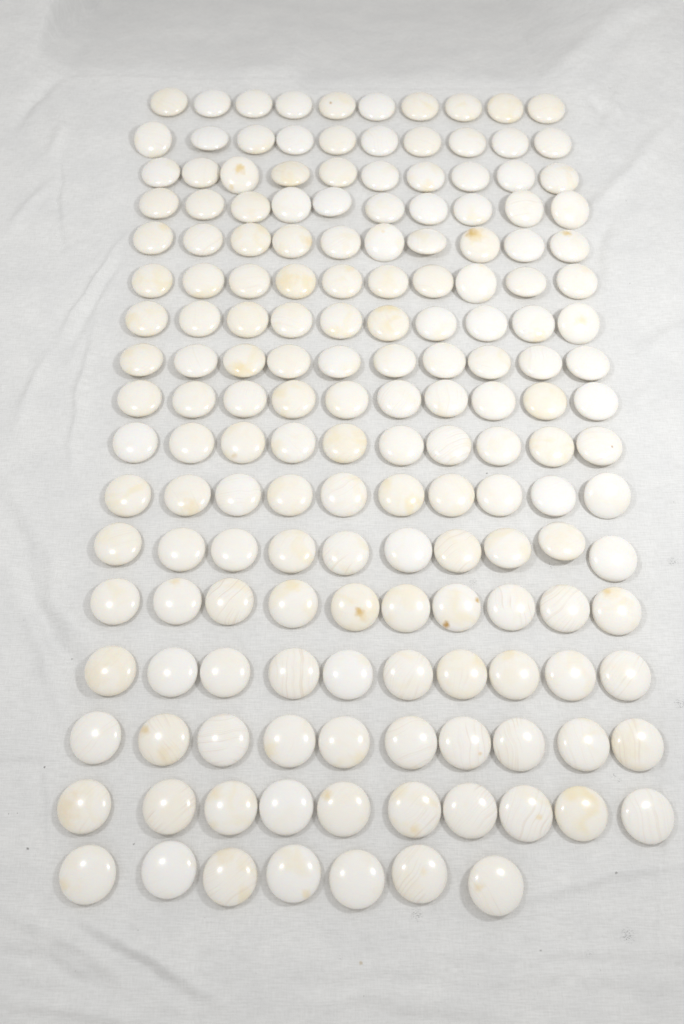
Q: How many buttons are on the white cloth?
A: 167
